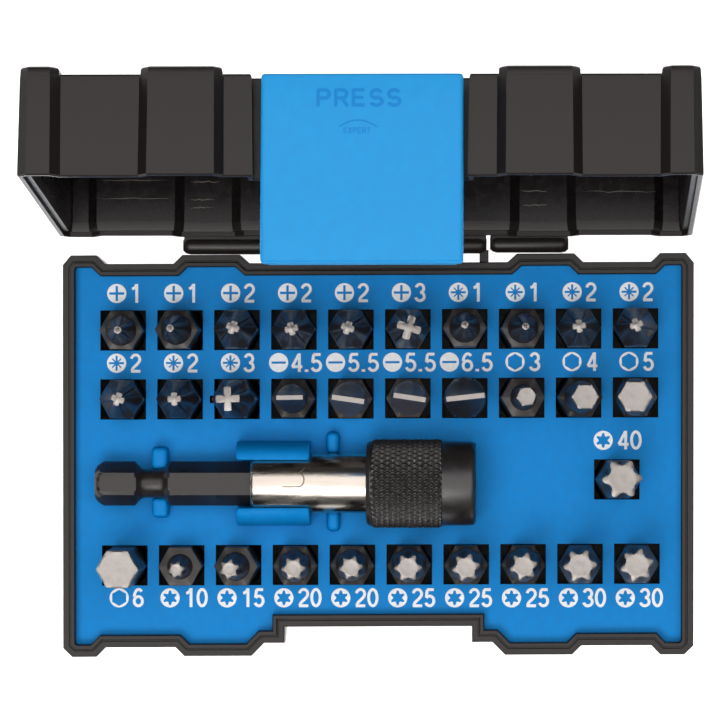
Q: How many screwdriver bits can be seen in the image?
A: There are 31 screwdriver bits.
